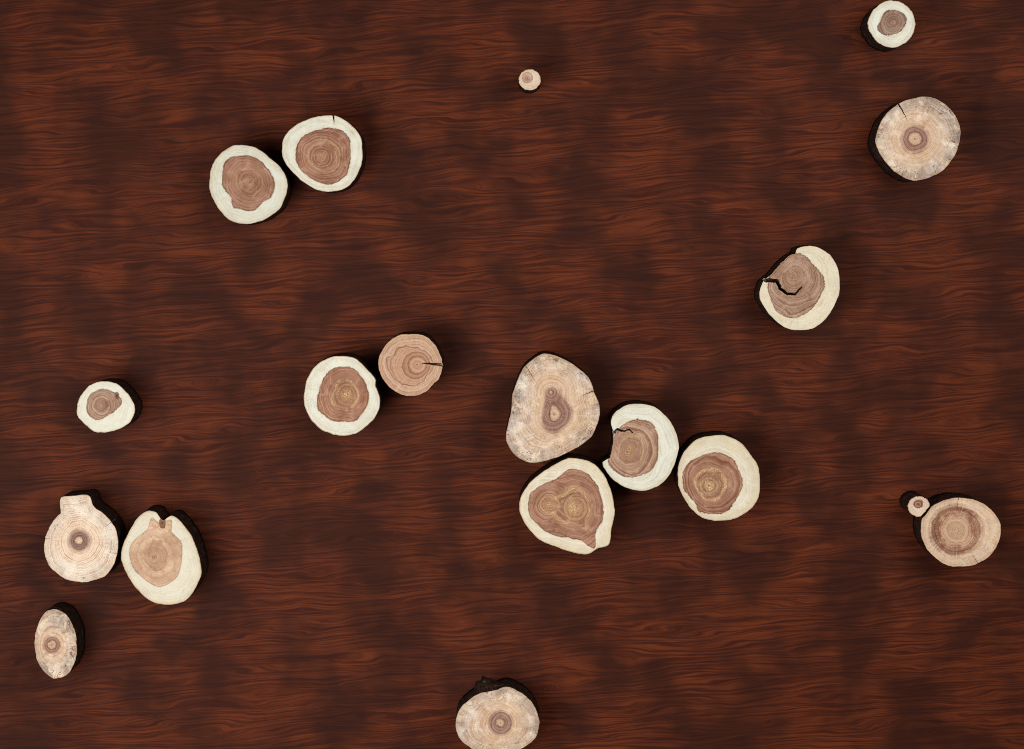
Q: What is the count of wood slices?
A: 19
